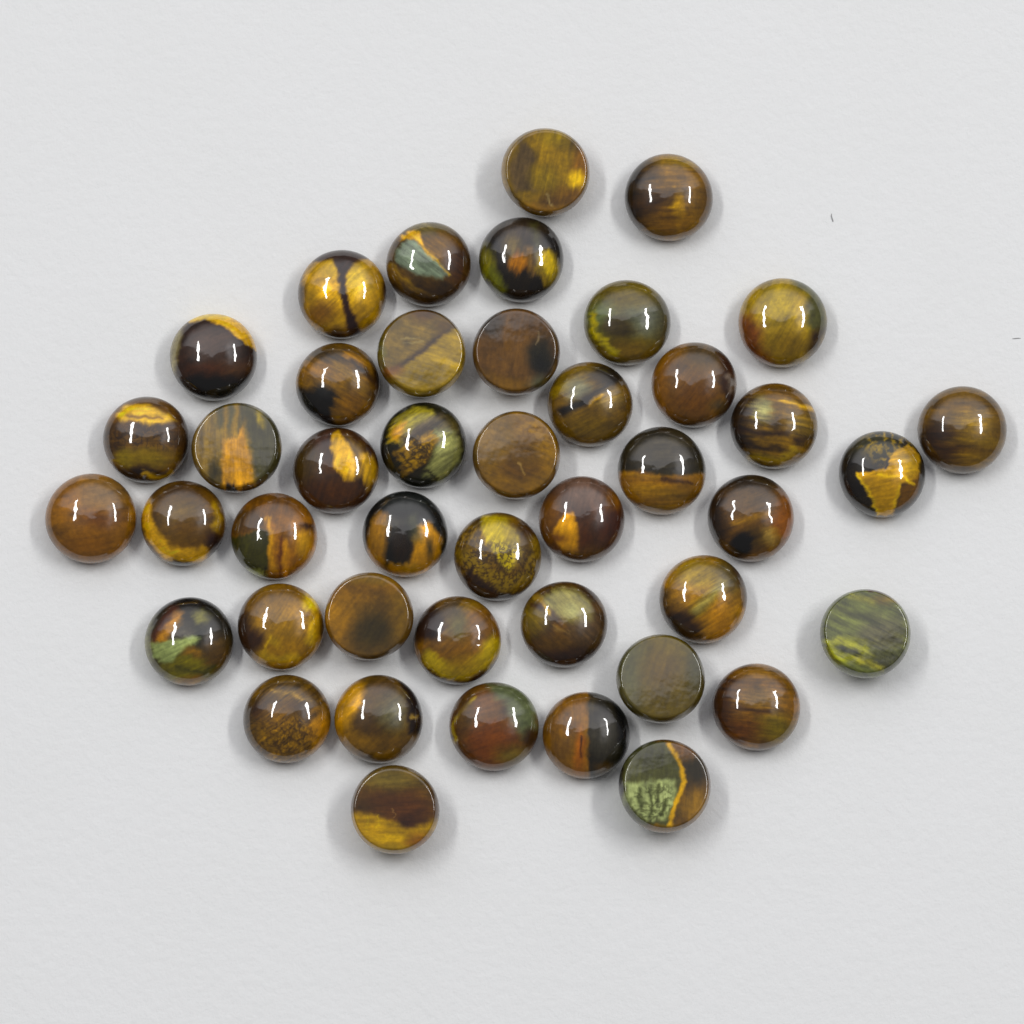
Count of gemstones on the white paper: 44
